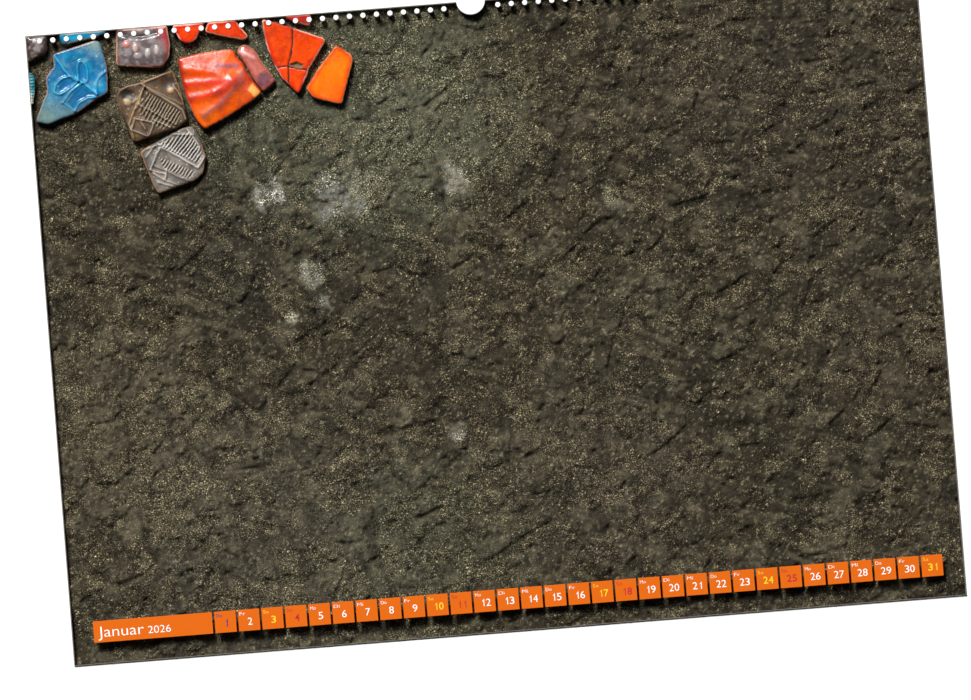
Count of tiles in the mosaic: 14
